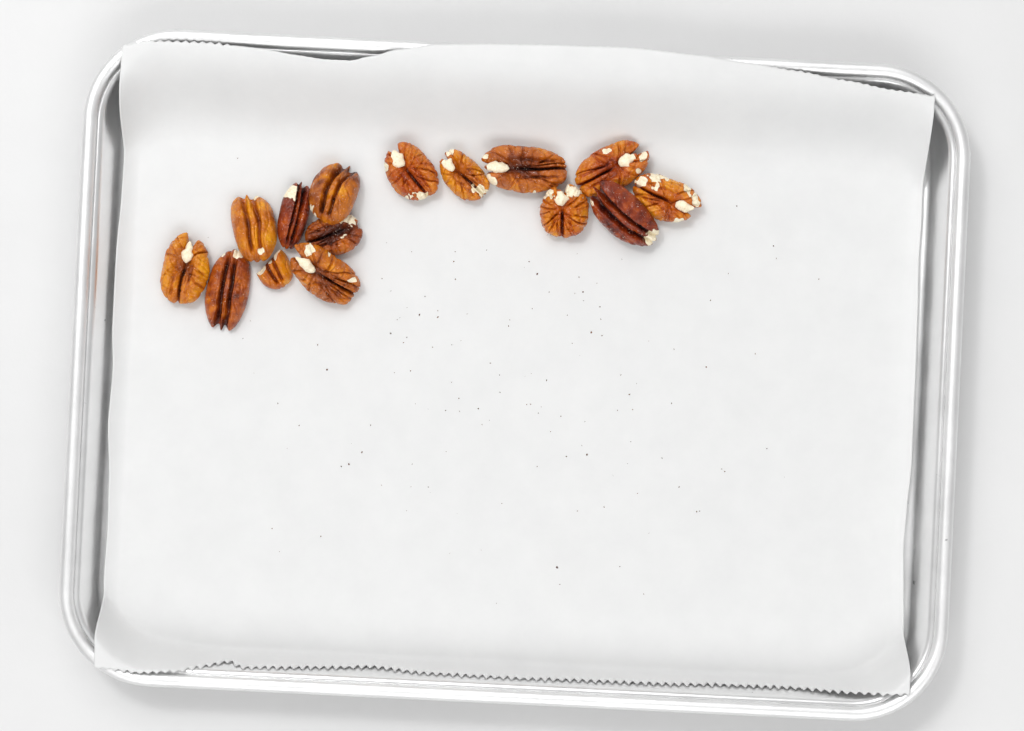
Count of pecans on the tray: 15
